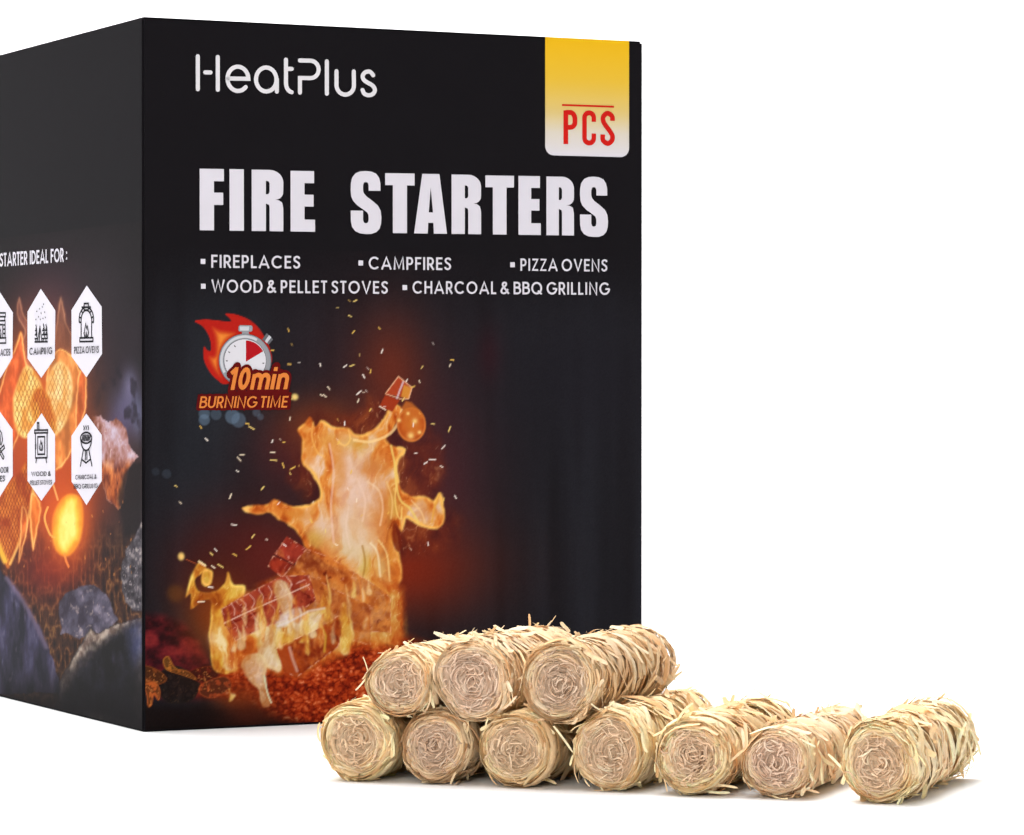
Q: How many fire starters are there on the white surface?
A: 10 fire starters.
